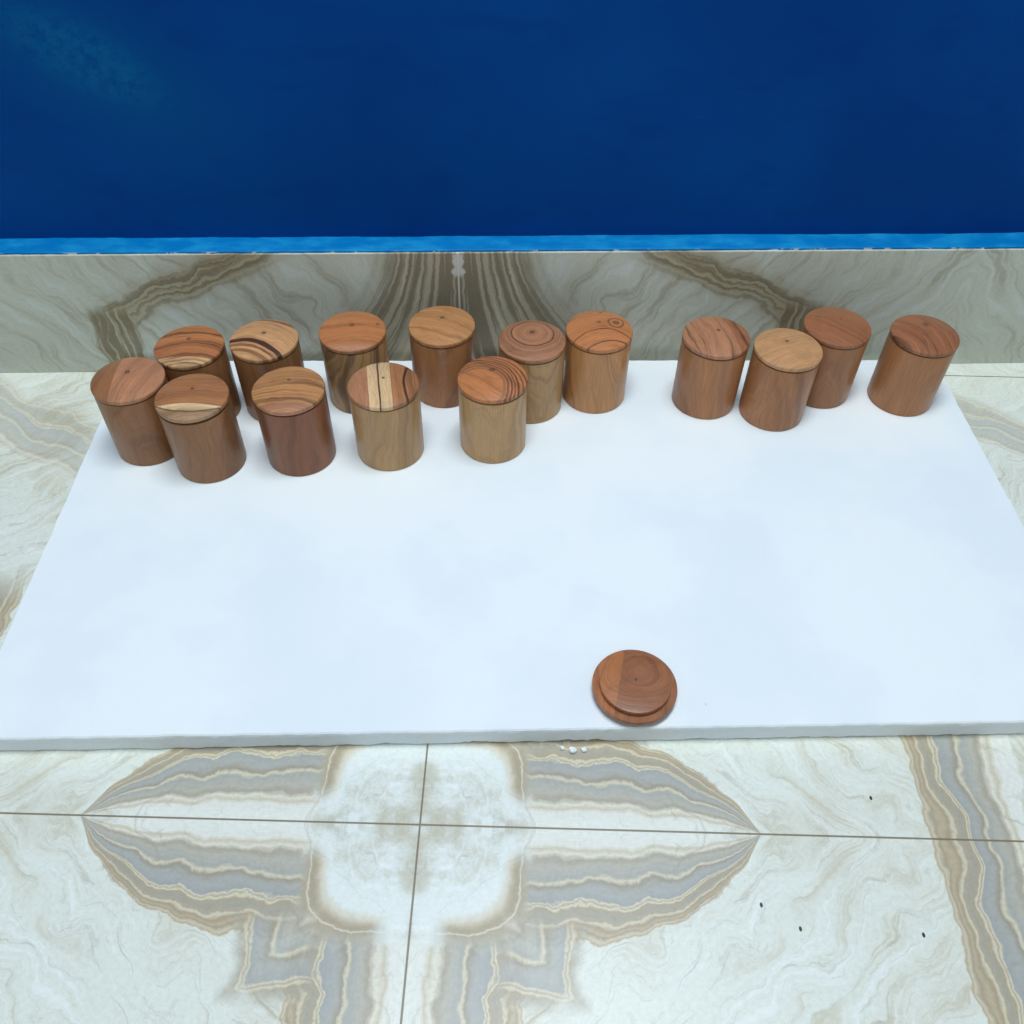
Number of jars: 15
